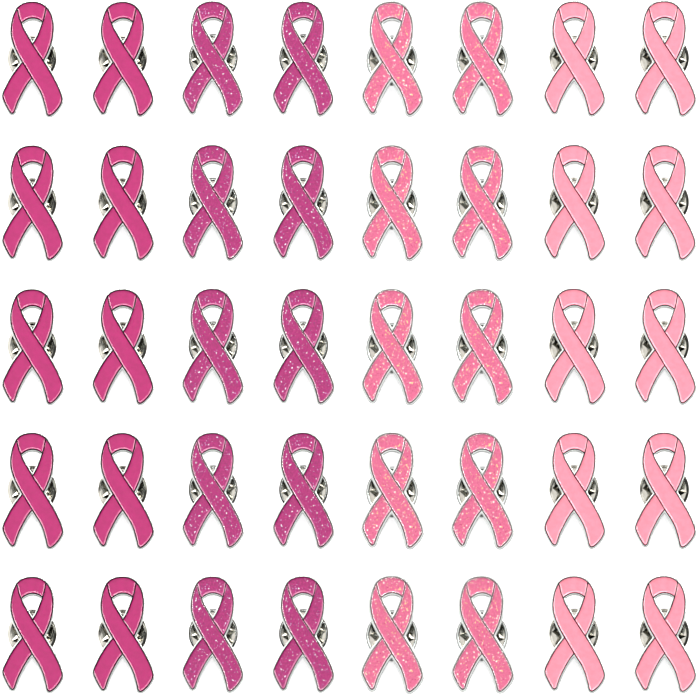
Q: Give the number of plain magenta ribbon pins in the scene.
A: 10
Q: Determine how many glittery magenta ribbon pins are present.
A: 10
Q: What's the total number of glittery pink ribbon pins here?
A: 10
